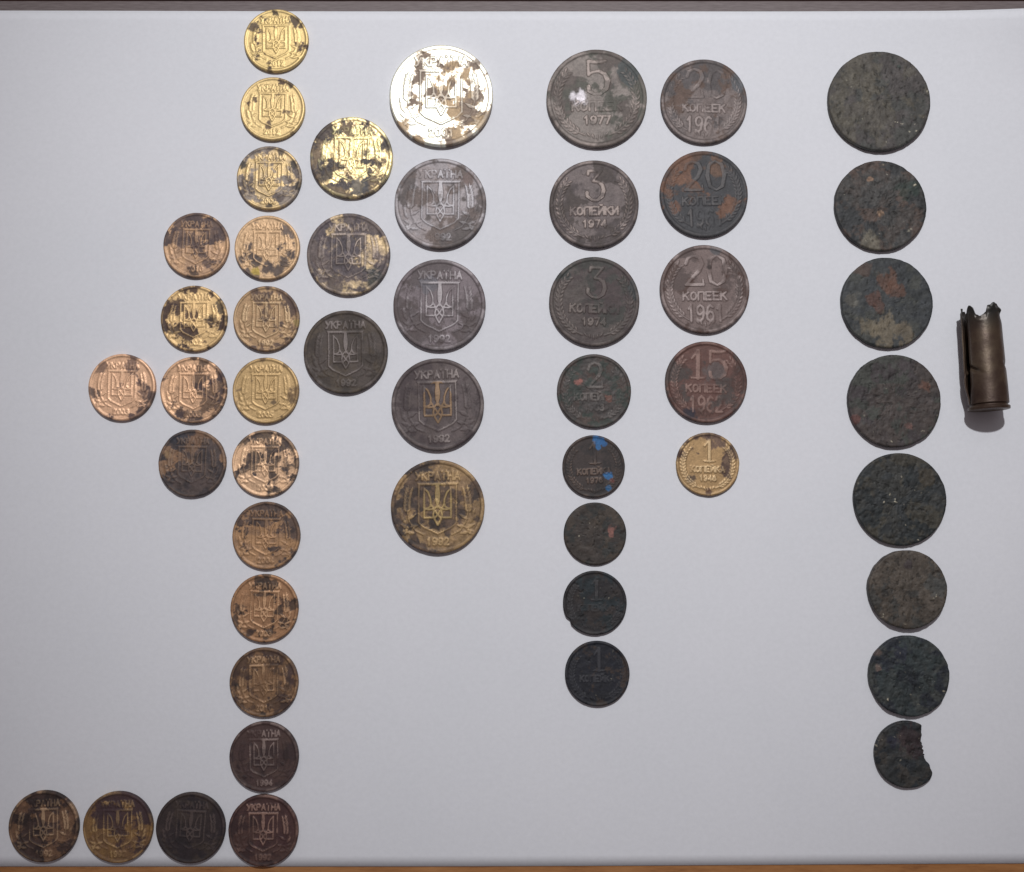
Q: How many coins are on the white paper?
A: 49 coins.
